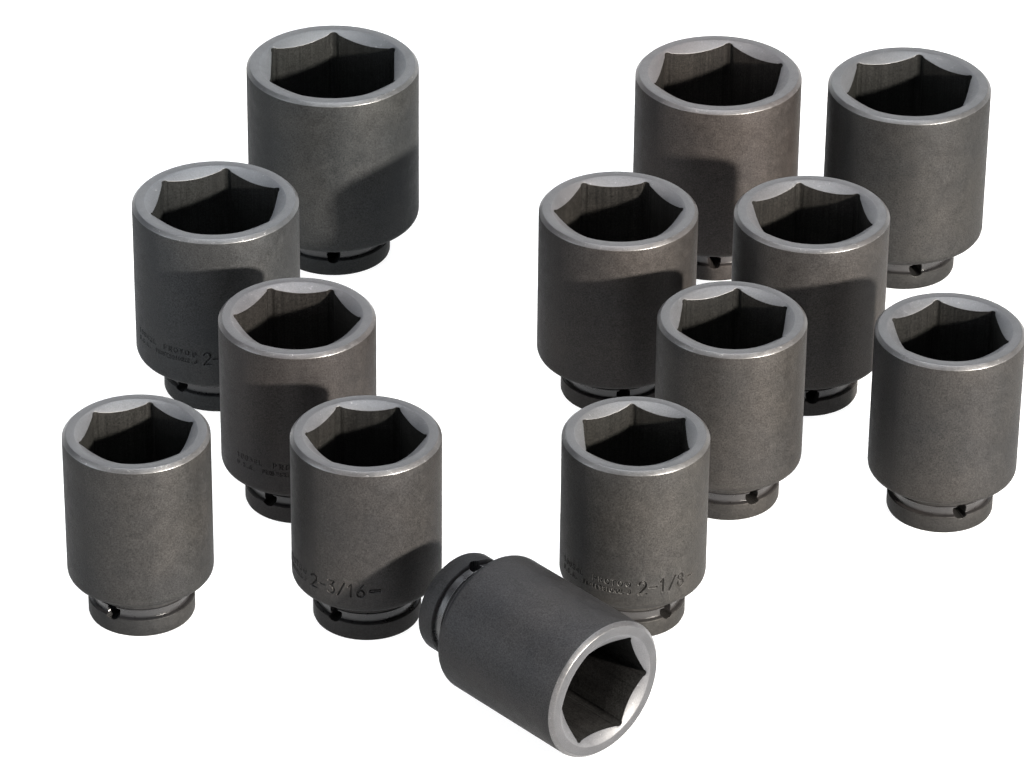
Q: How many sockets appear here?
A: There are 13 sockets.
